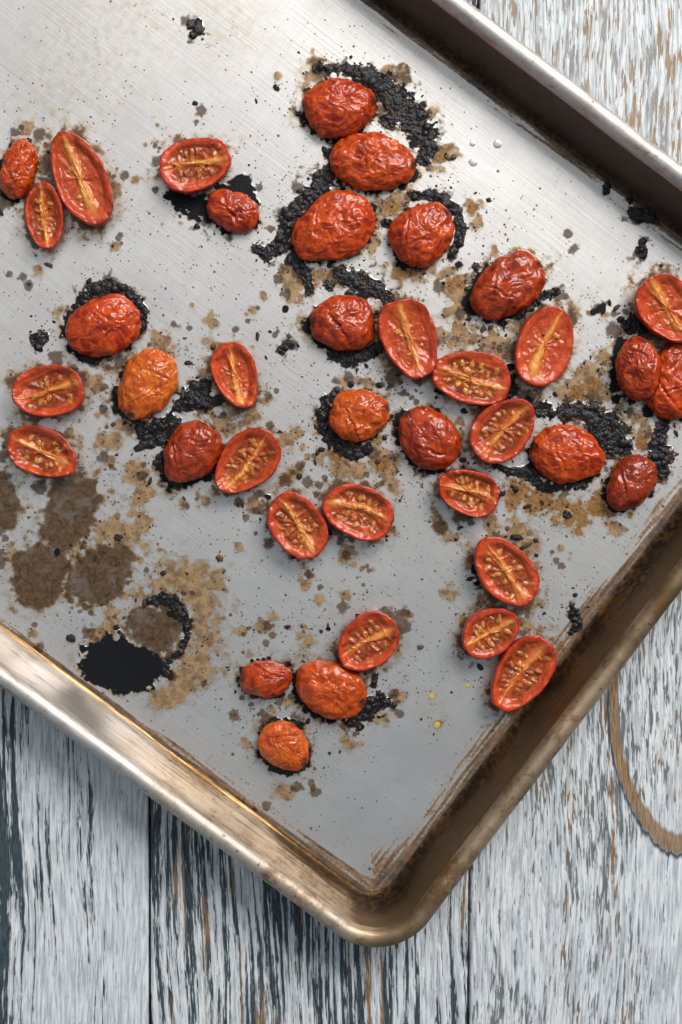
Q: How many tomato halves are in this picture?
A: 39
